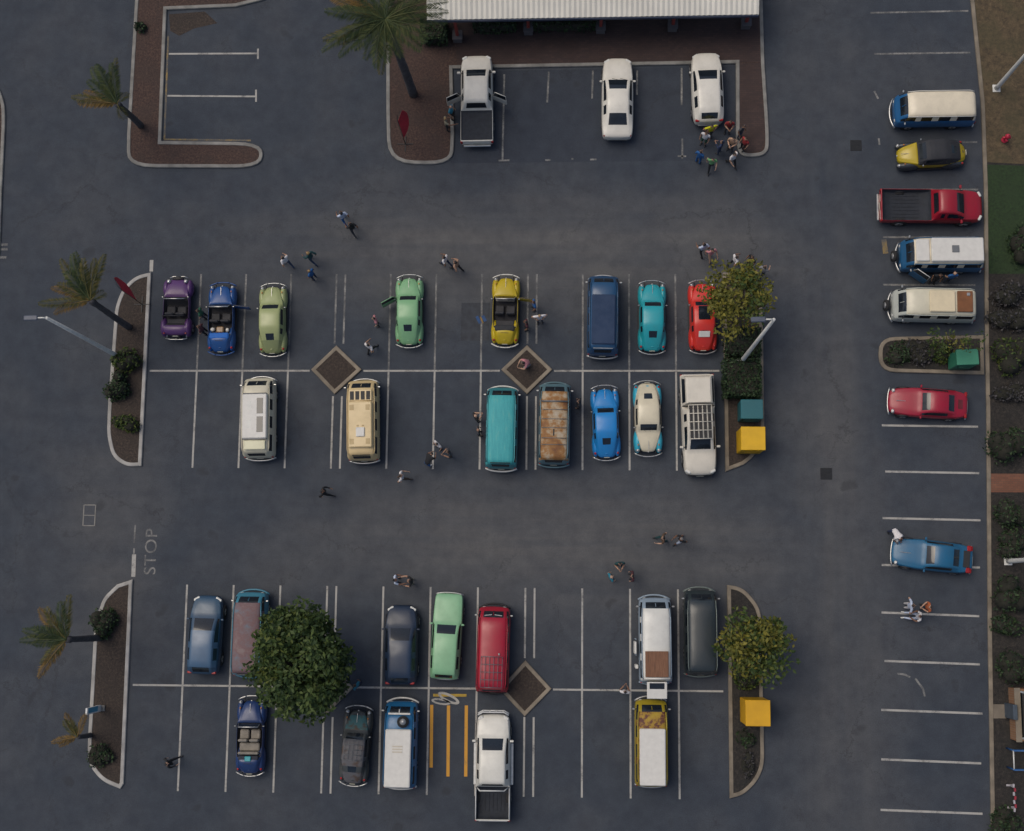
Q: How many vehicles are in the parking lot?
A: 37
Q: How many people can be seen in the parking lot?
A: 56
